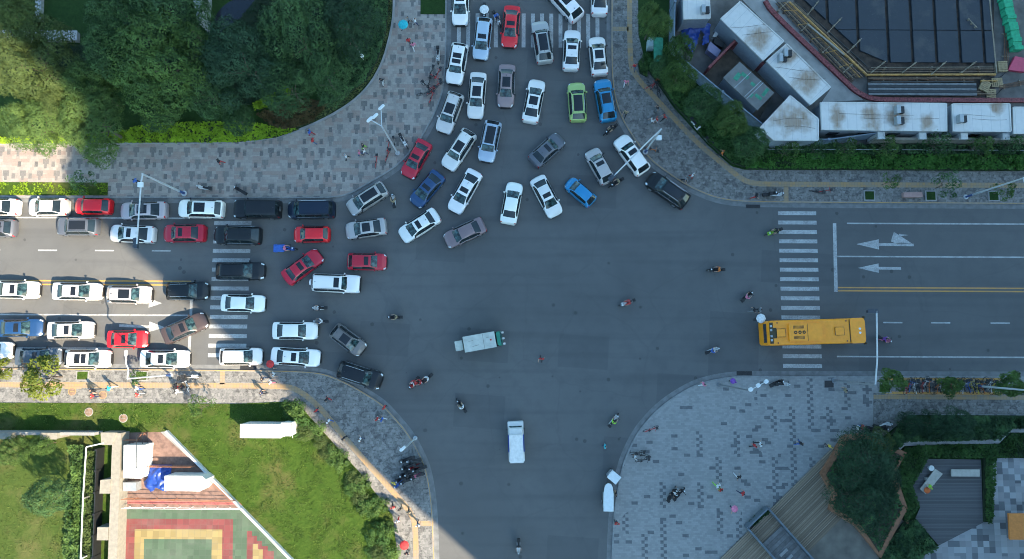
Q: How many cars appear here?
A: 66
